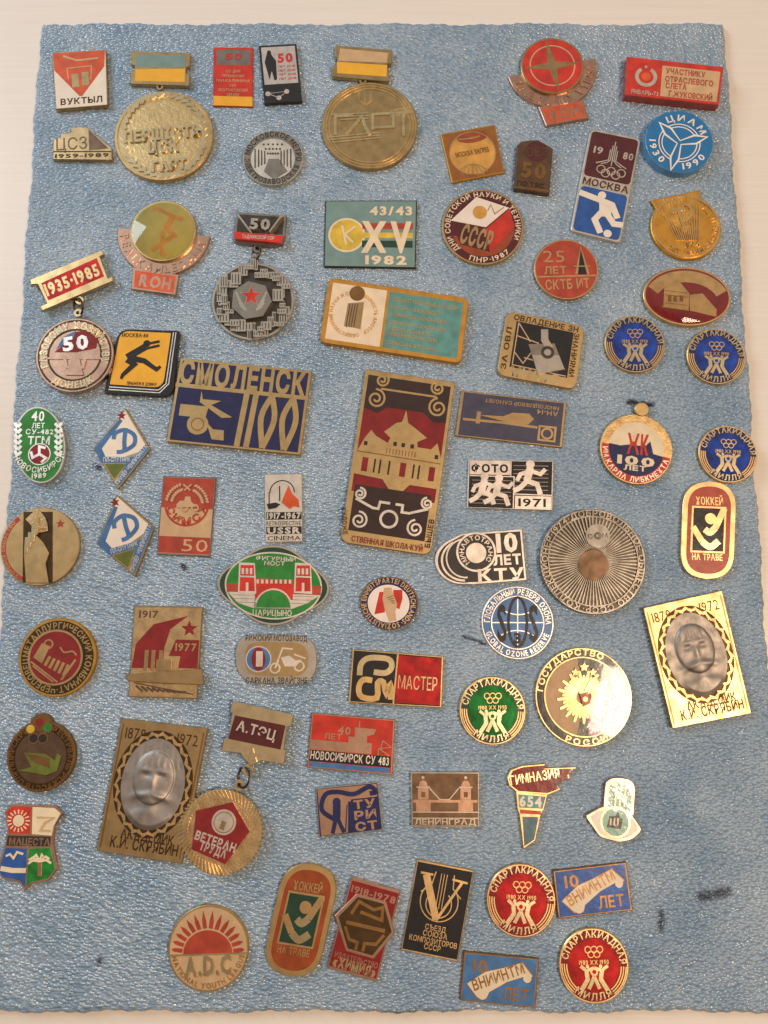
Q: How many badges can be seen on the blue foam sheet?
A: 68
